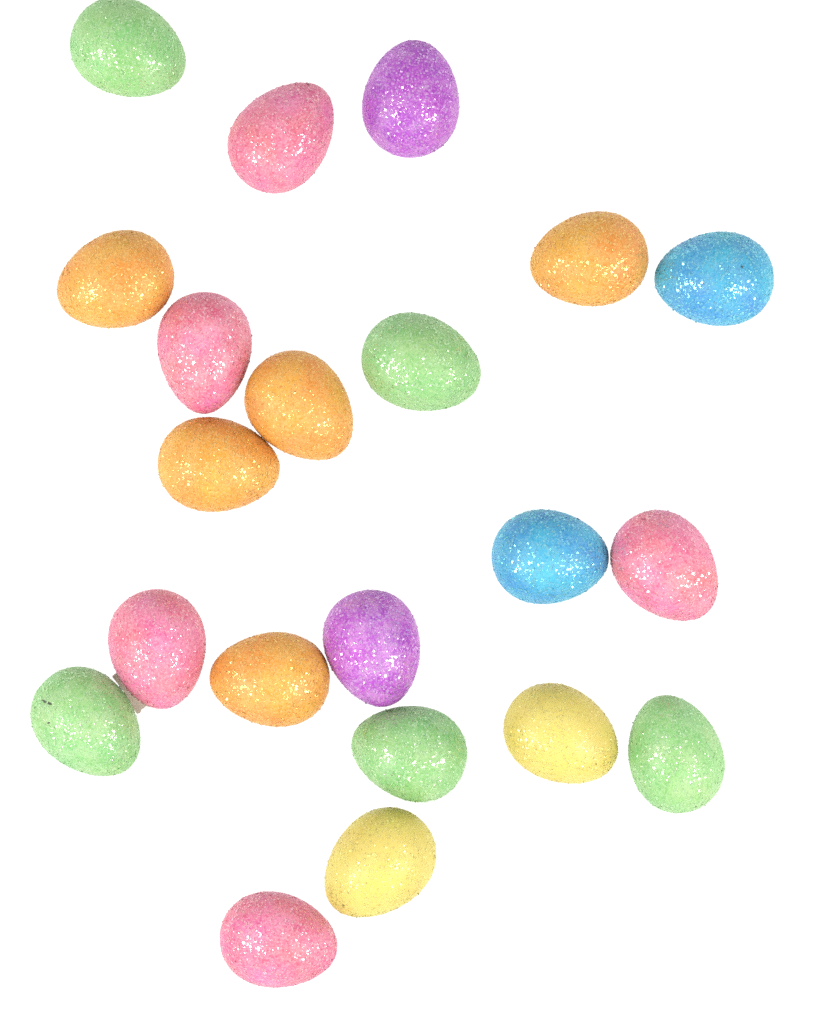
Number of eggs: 21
